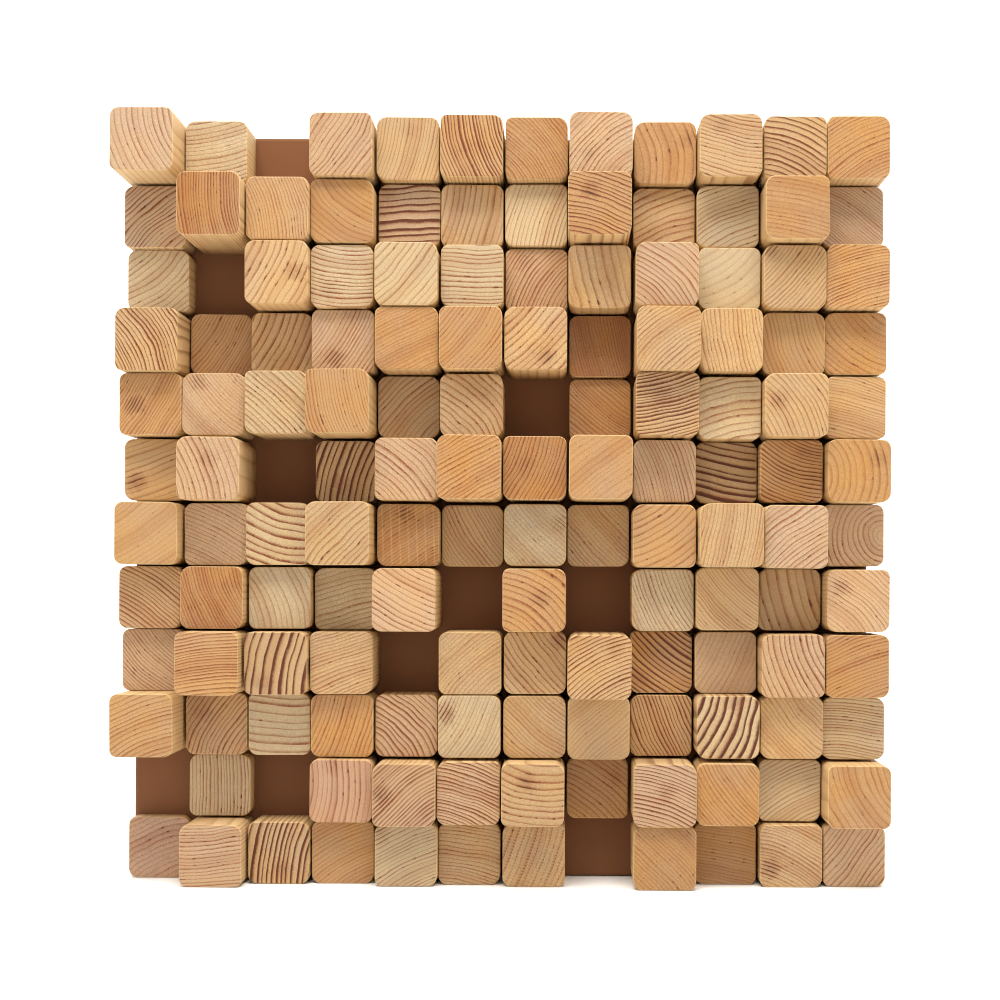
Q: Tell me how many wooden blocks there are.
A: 134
